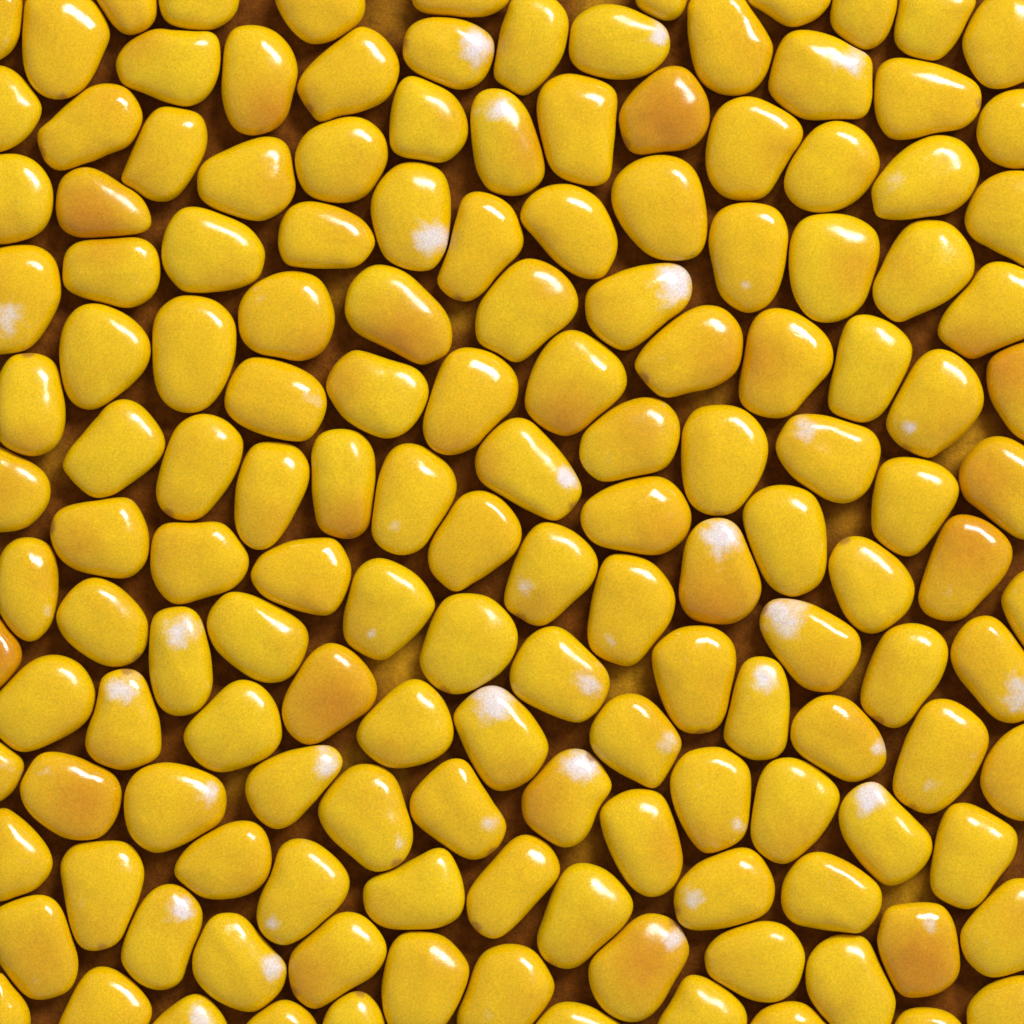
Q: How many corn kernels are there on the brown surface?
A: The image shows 153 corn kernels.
